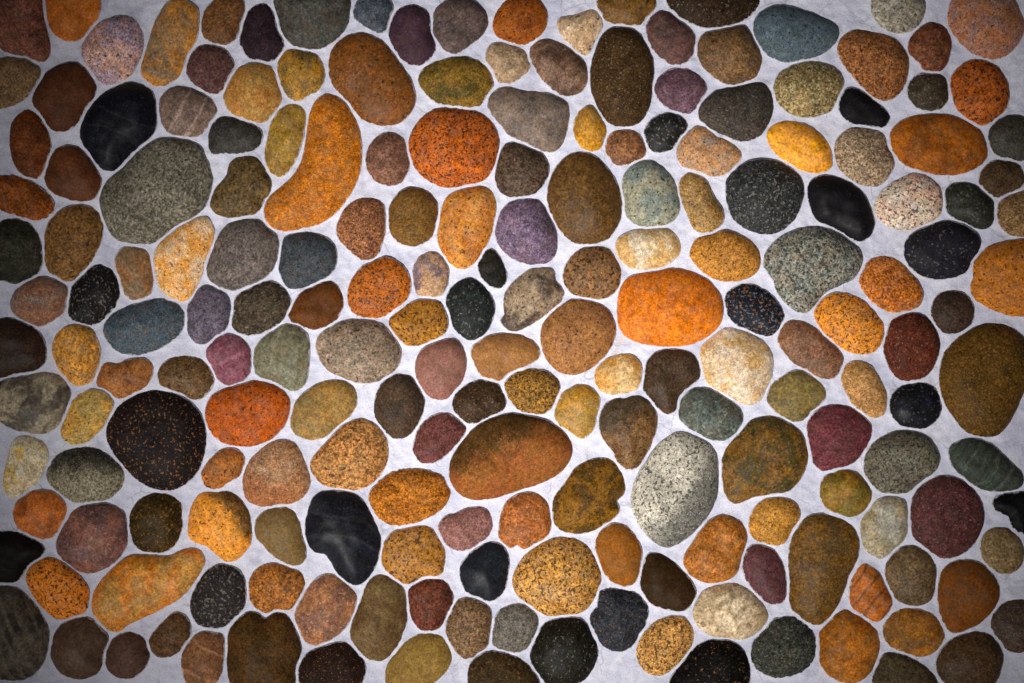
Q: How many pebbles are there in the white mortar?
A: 200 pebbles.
